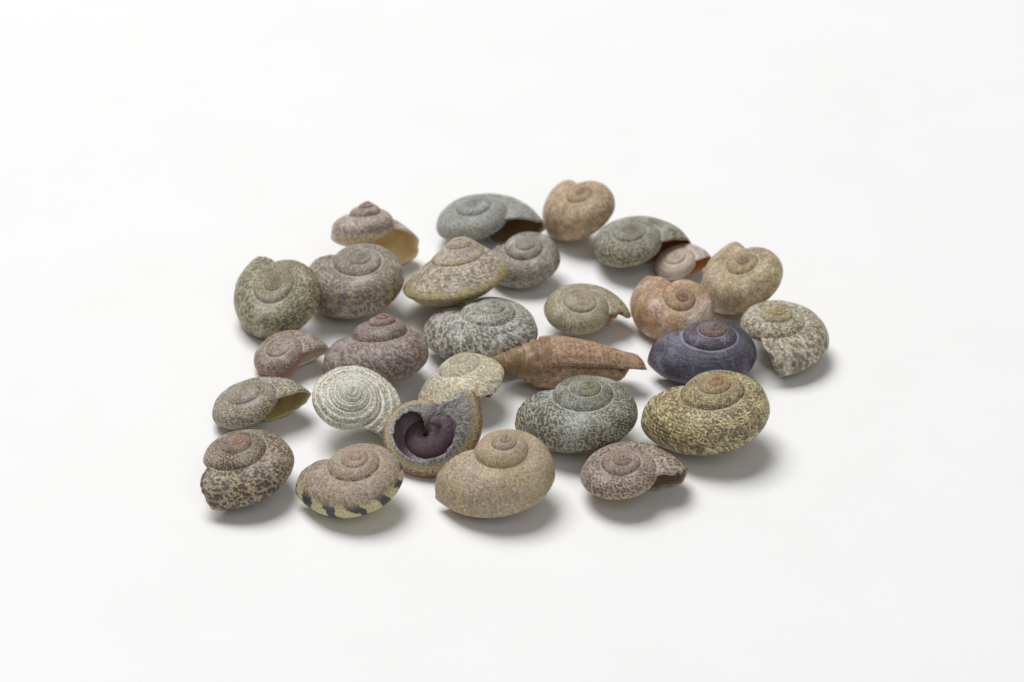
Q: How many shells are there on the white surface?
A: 28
